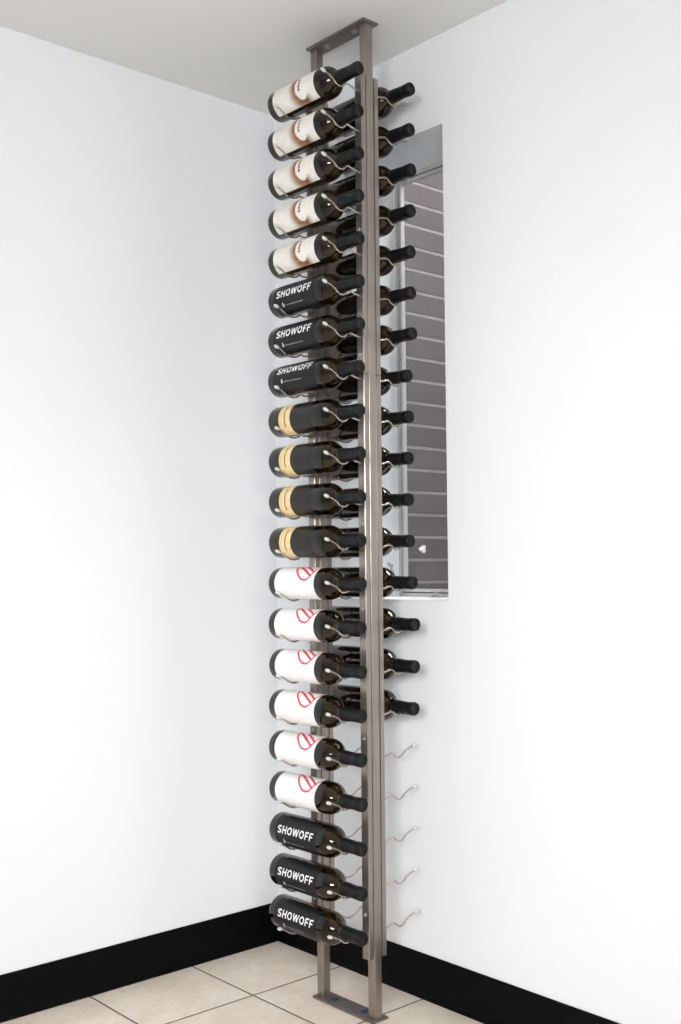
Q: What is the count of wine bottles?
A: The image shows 37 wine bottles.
